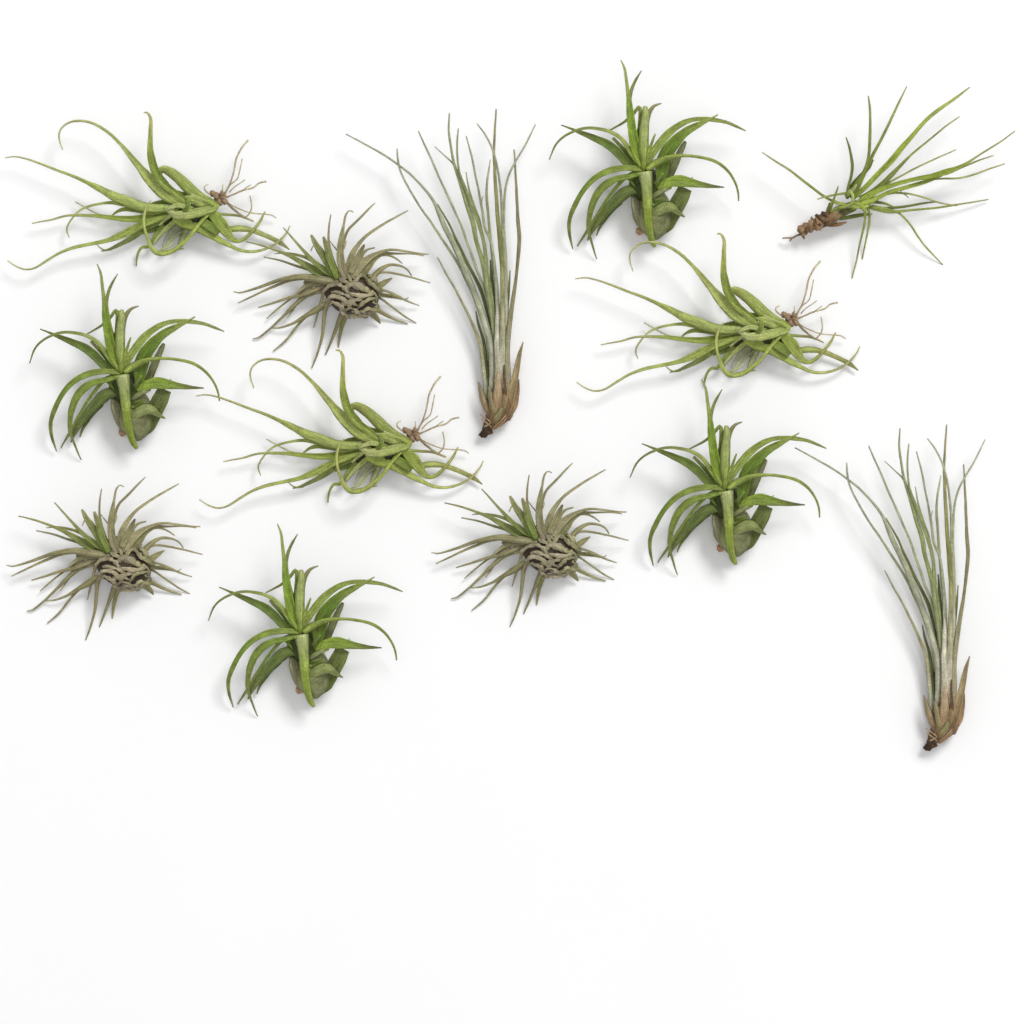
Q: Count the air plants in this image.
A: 13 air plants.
